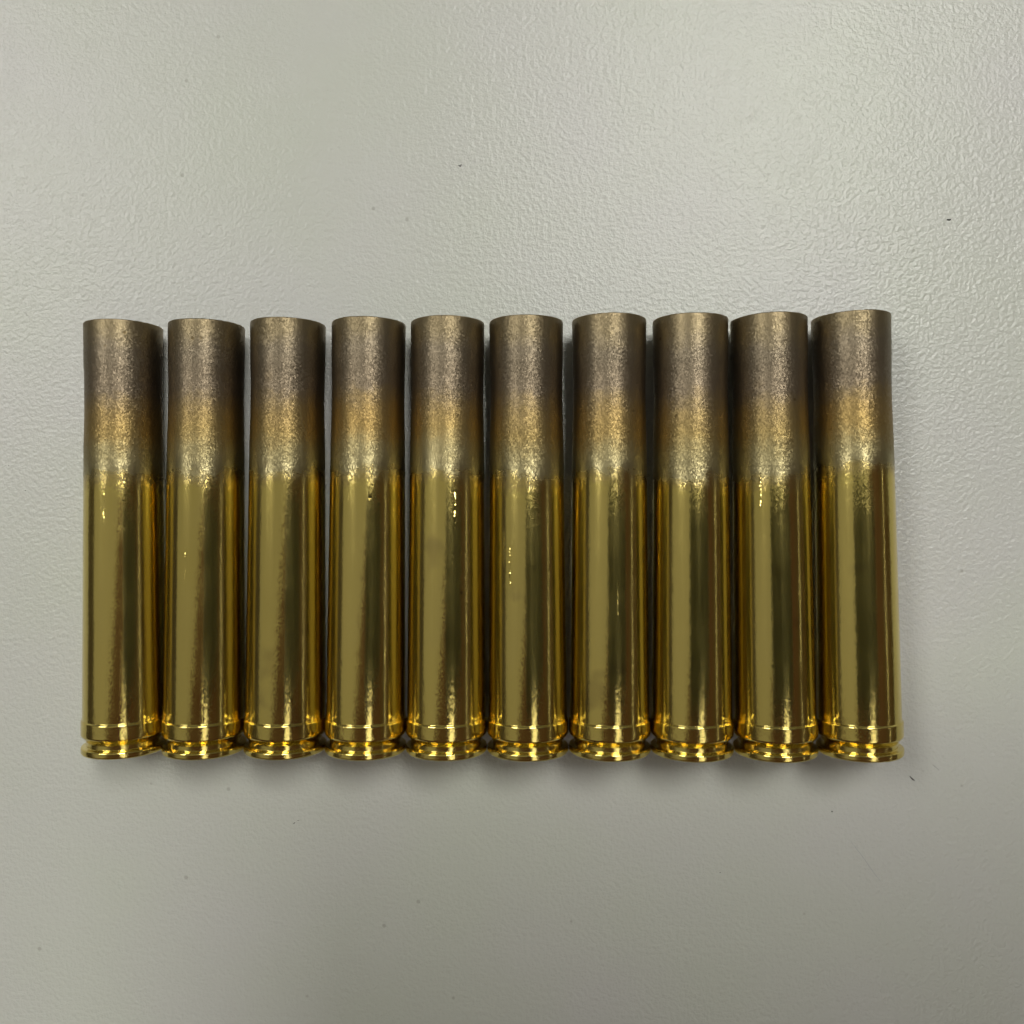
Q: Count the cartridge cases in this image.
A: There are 10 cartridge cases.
